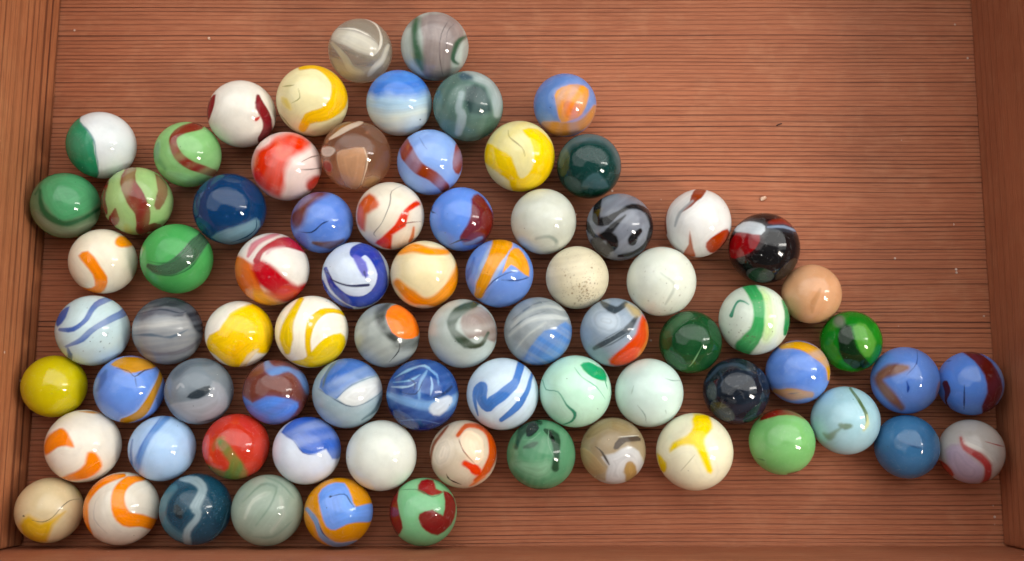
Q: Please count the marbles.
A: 76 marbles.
